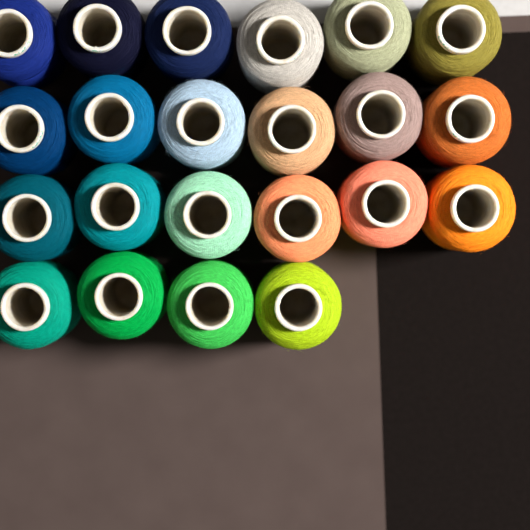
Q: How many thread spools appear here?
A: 22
